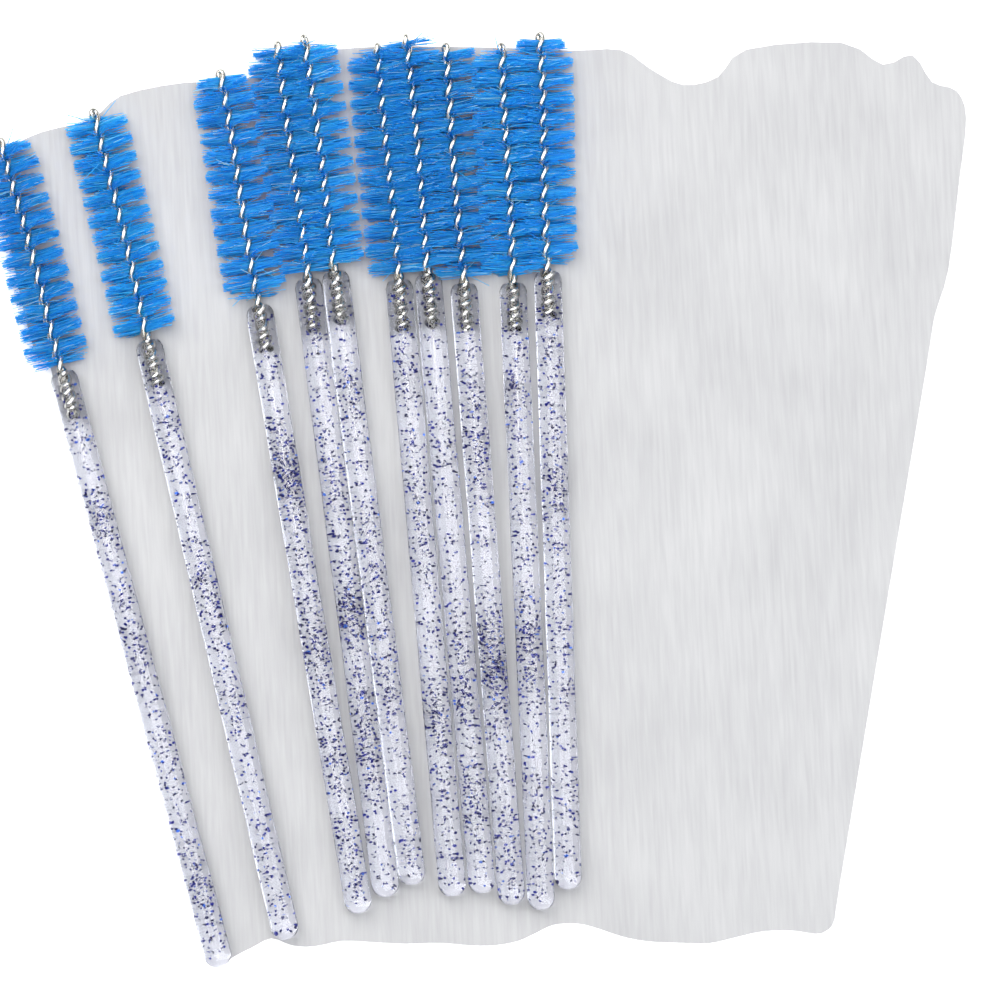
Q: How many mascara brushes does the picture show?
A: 10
